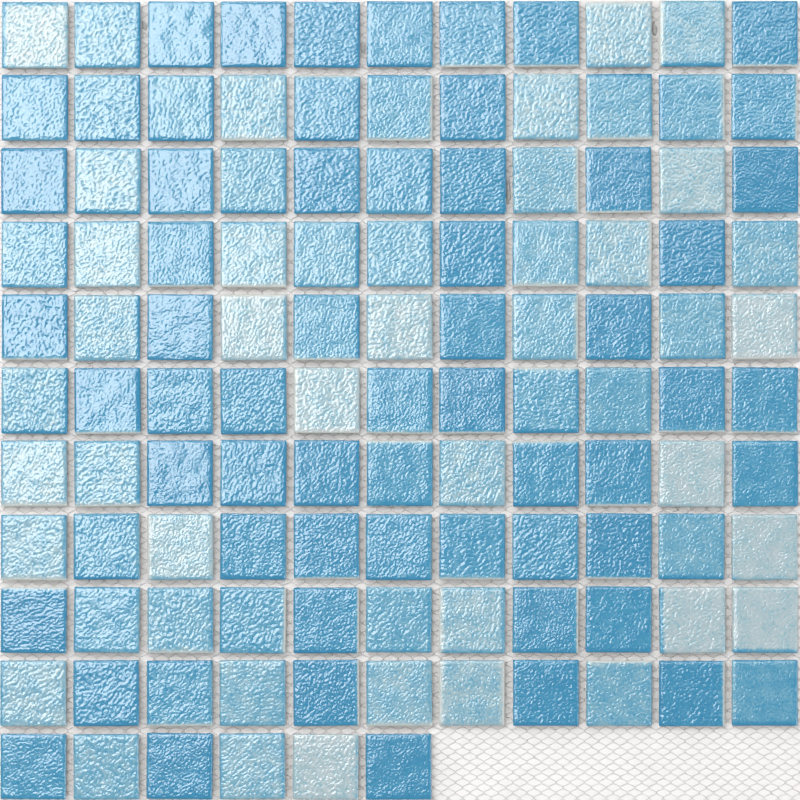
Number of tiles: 116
